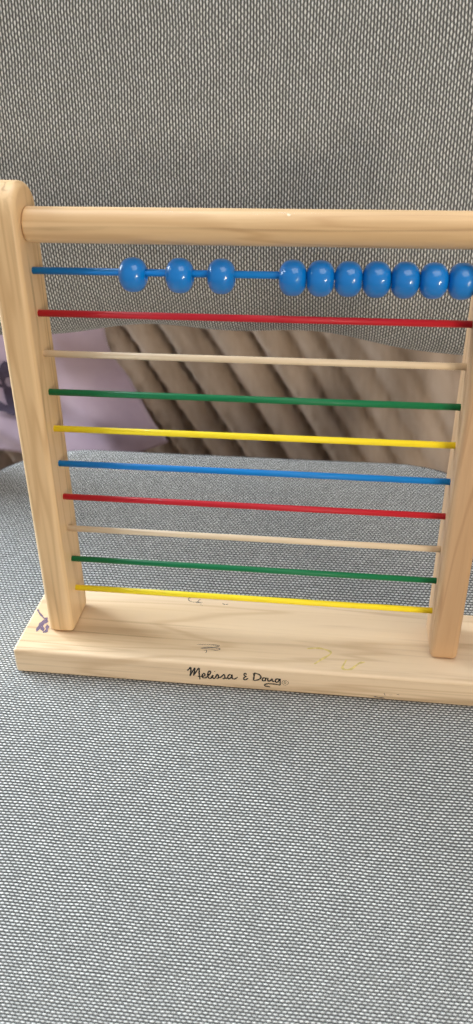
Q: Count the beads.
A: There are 10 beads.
